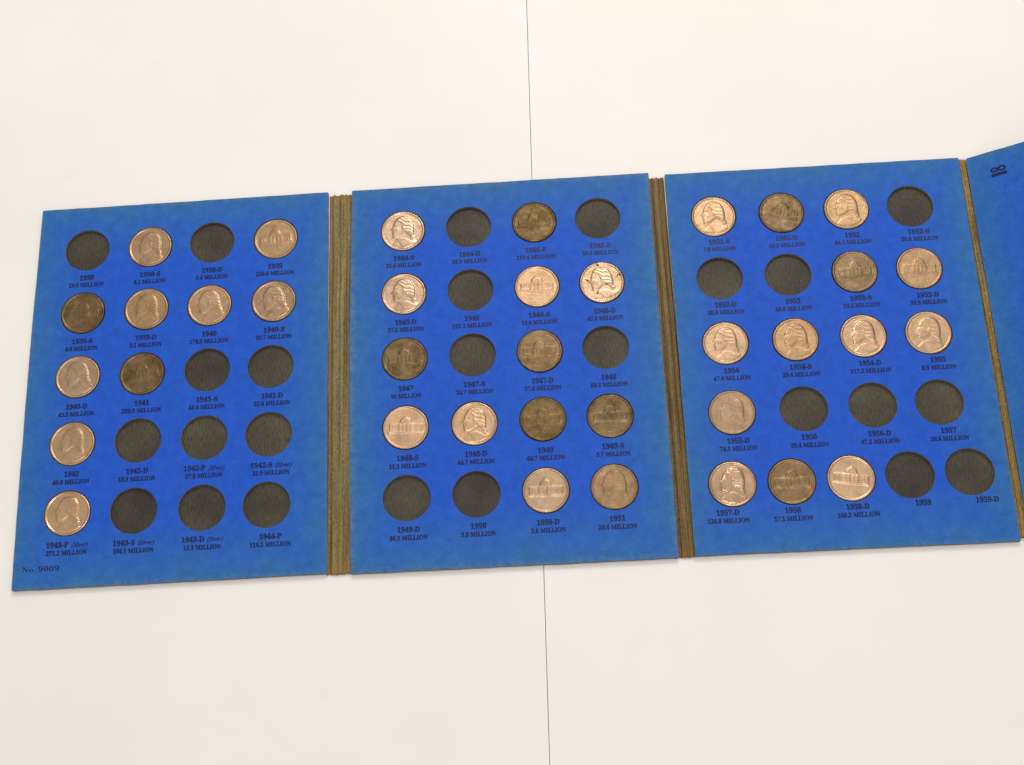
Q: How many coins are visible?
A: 36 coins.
